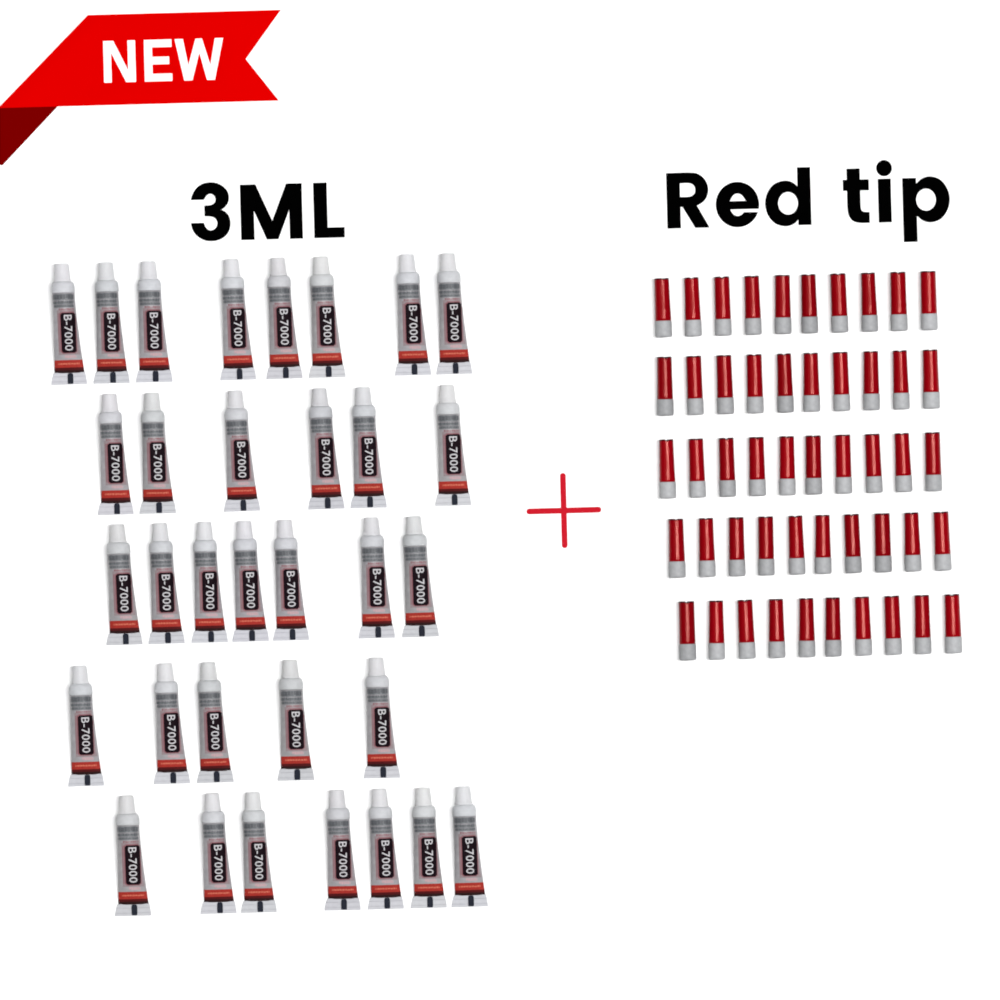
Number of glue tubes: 33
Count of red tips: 50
